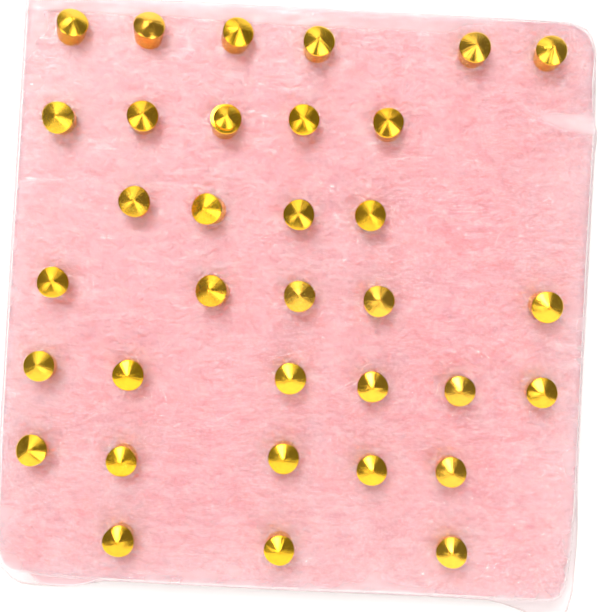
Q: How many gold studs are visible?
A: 34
